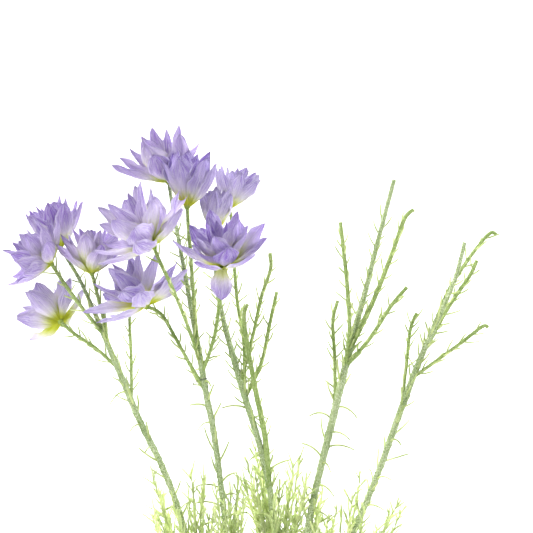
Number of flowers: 11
